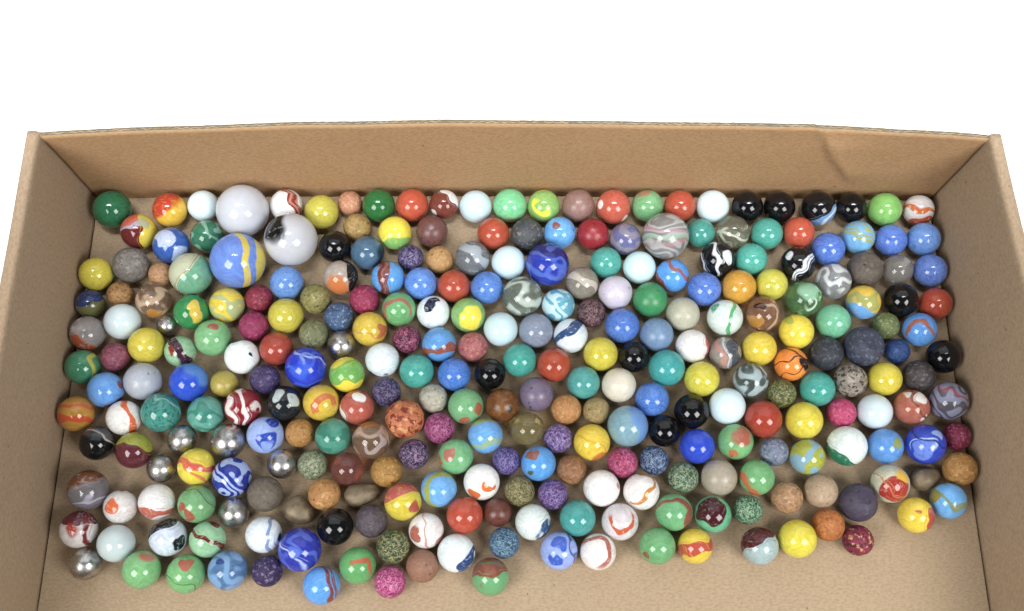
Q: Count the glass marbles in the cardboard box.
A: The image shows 200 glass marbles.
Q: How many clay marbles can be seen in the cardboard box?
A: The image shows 77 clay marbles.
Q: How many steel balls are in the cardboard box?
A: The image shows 8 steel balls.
